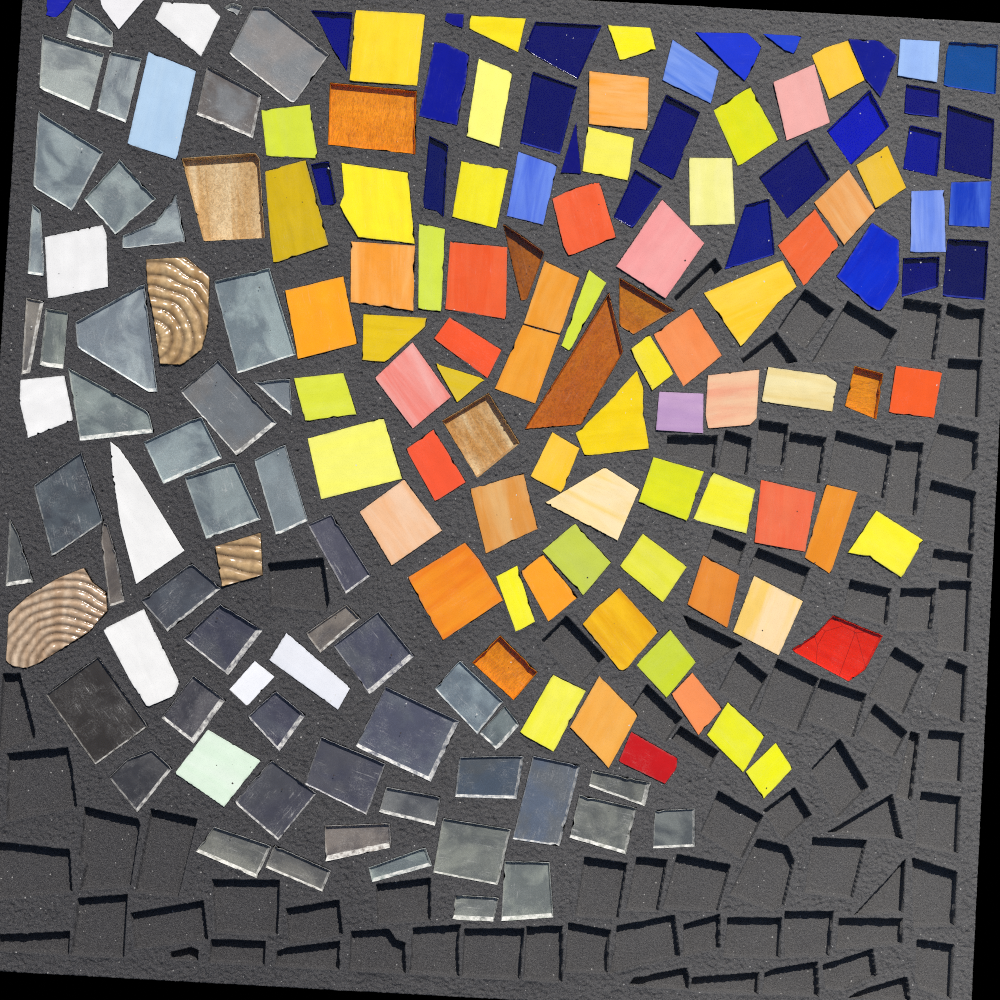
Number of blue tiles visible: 30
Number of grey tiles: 50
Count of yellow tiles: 34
